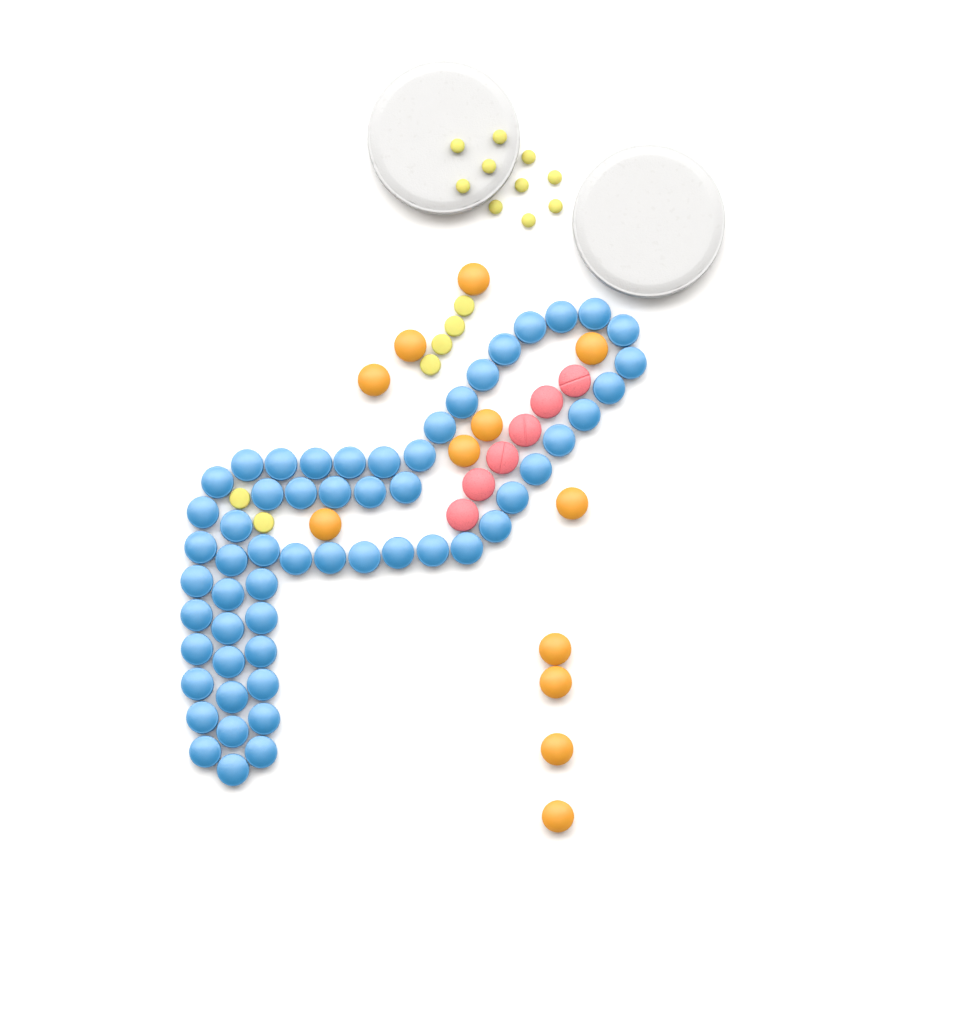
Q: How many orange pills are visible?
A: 12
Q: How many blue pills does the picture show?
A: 56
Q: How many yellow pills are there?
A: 16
